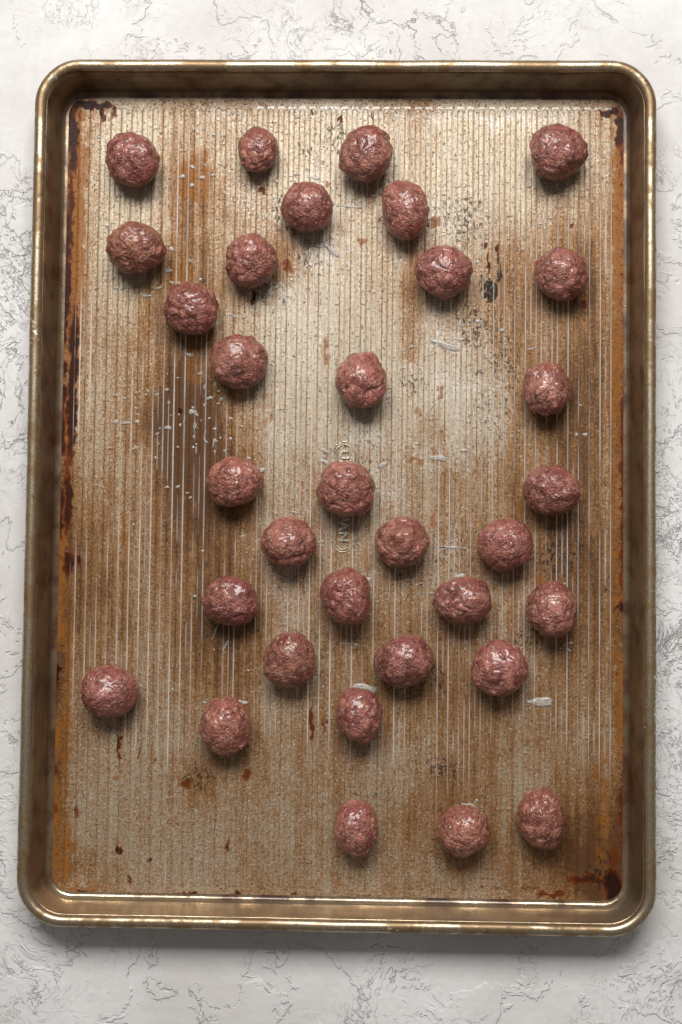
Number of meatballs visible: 33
